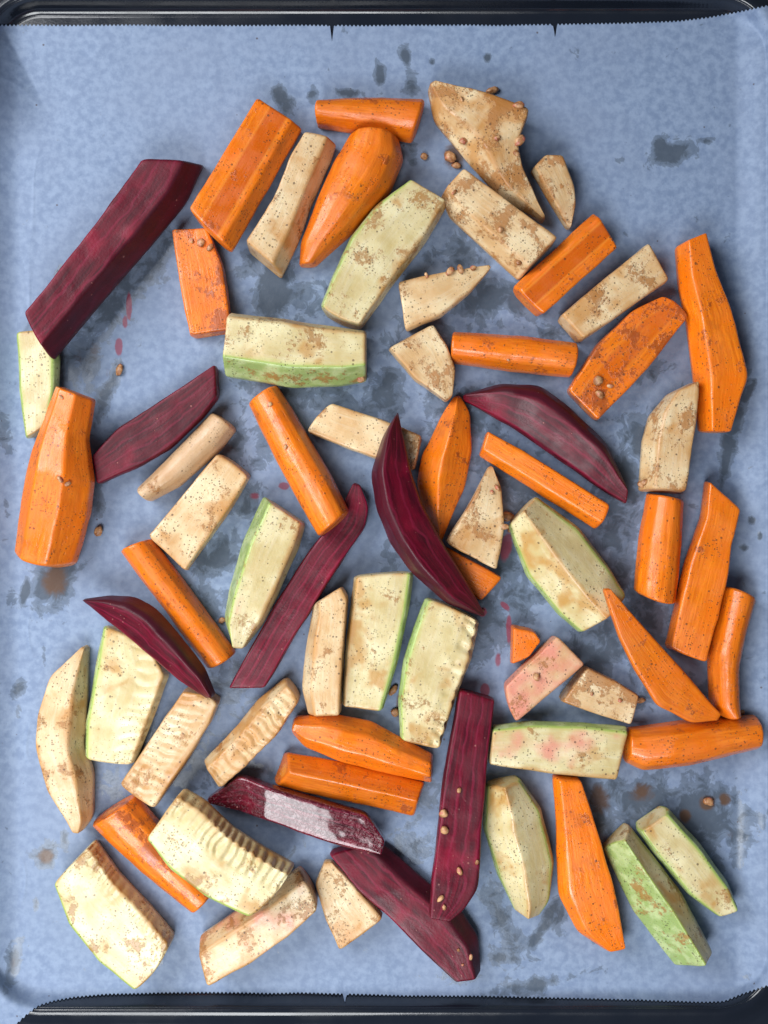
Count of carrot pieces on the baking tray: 24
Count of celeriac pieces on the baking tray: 20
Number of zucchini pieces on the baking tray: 14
